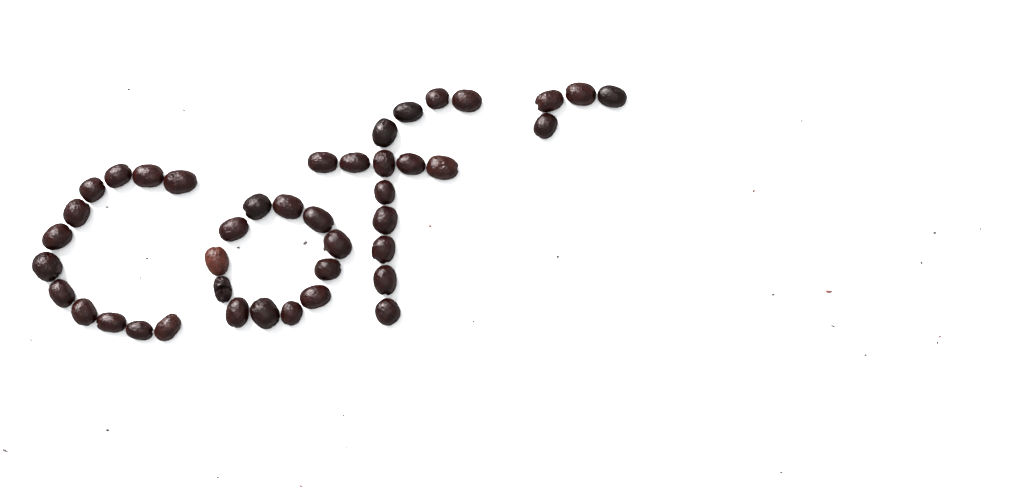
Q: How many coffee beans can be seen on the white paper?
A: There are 42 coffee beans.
